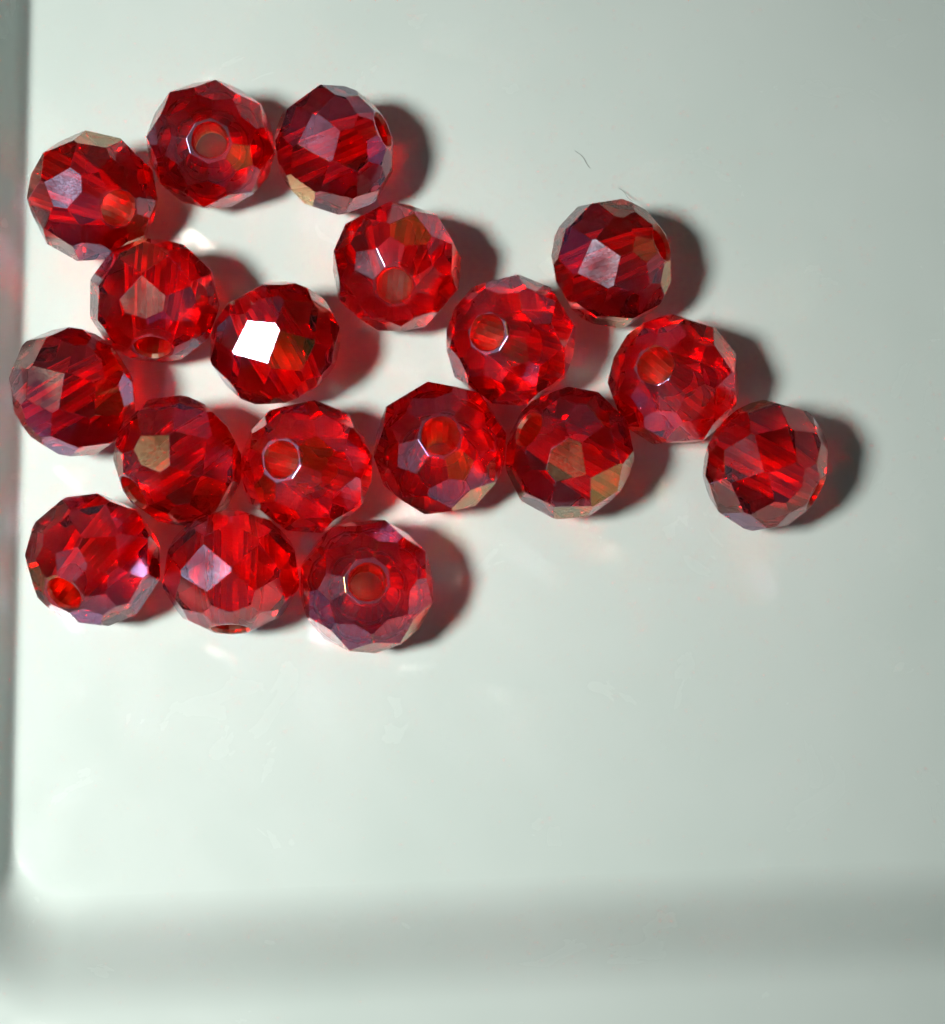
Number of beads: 18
